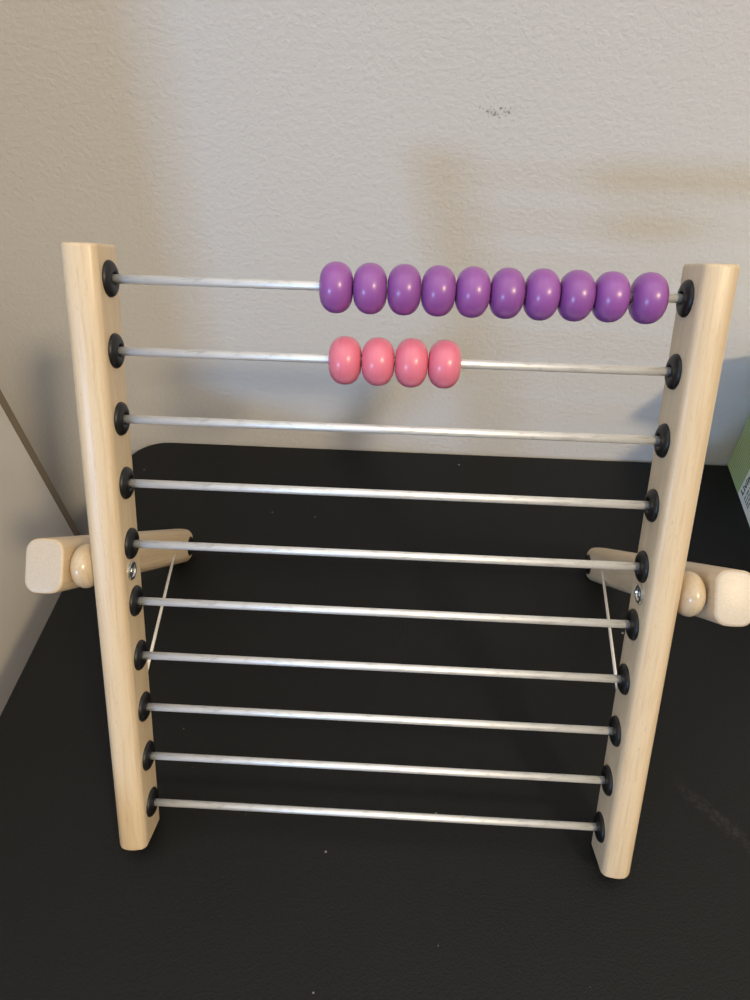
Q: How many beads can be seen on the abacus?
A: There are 14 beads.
